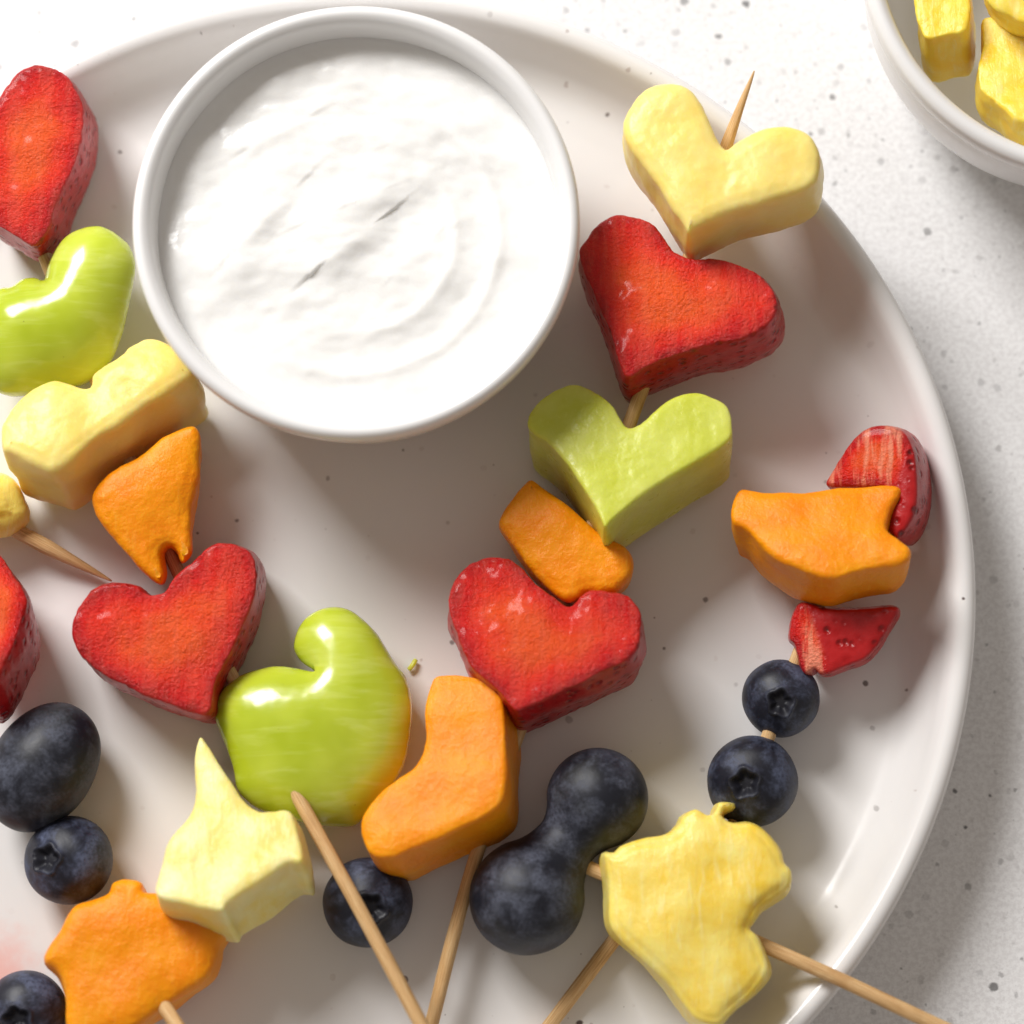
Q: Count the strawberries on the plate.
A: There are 7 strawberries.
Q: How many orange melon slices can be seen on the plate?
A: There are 5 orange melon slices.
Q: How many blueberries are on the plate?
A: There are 5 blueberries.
